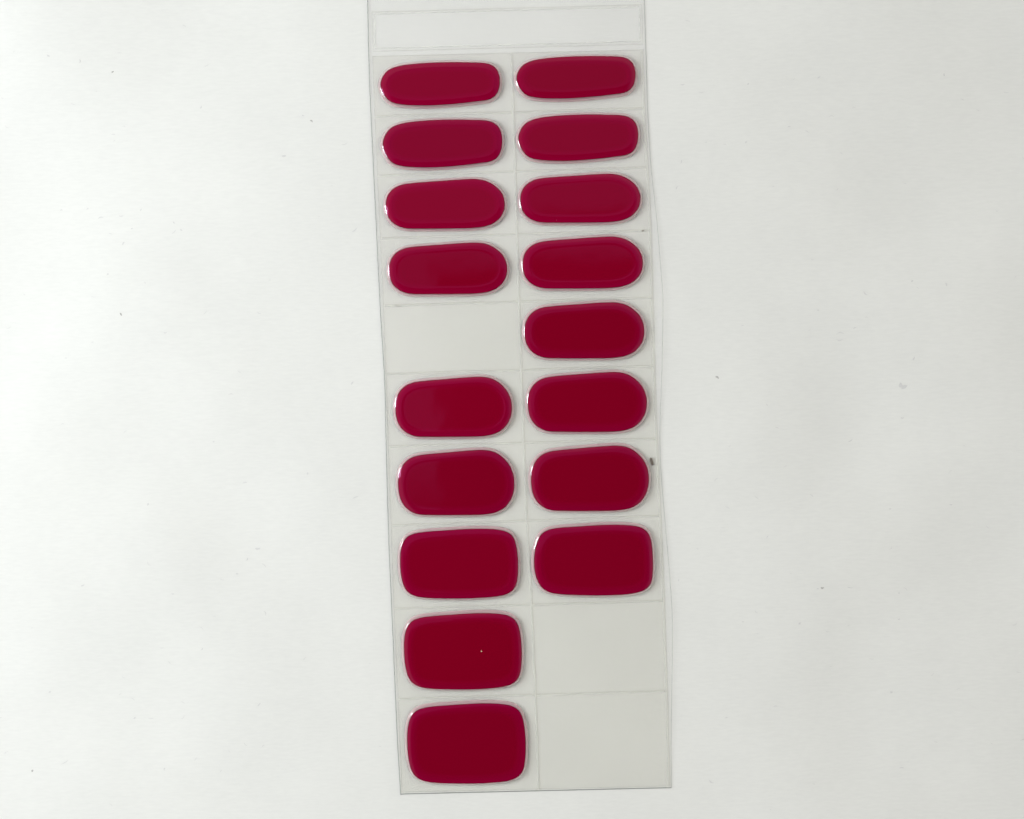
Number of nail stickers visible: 17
